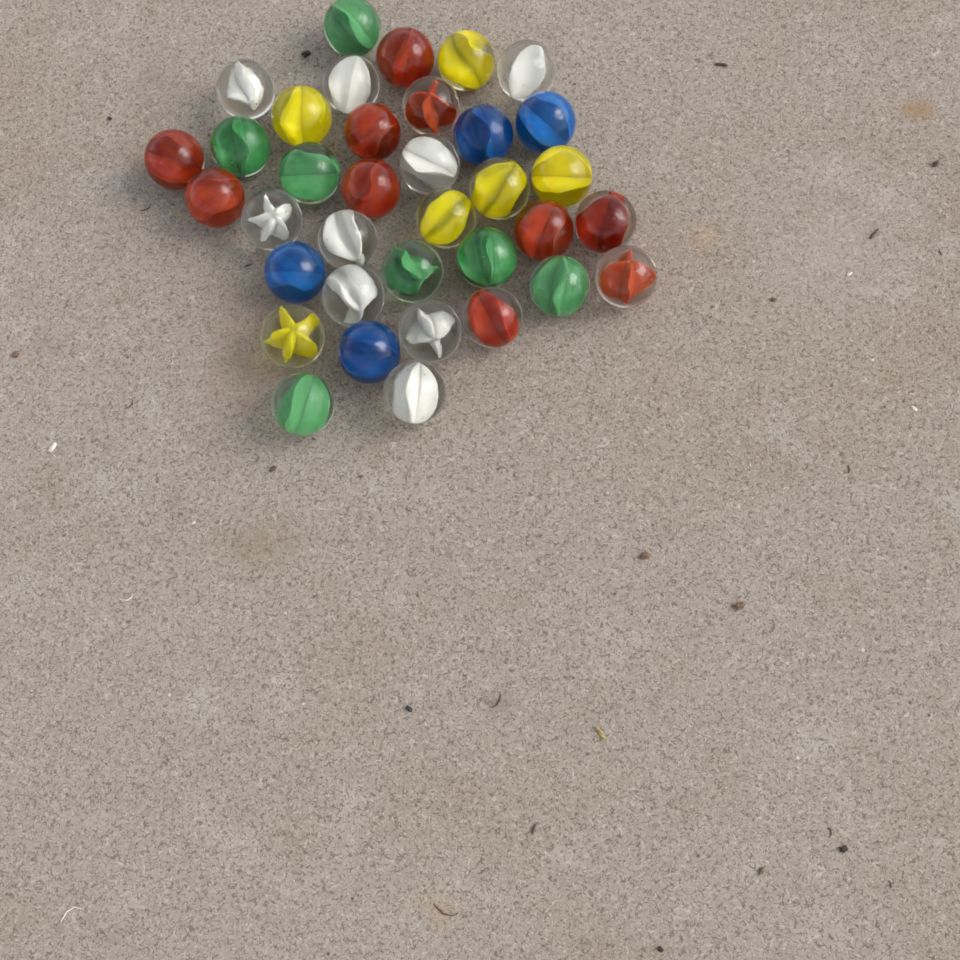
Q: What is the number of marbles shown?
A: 36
